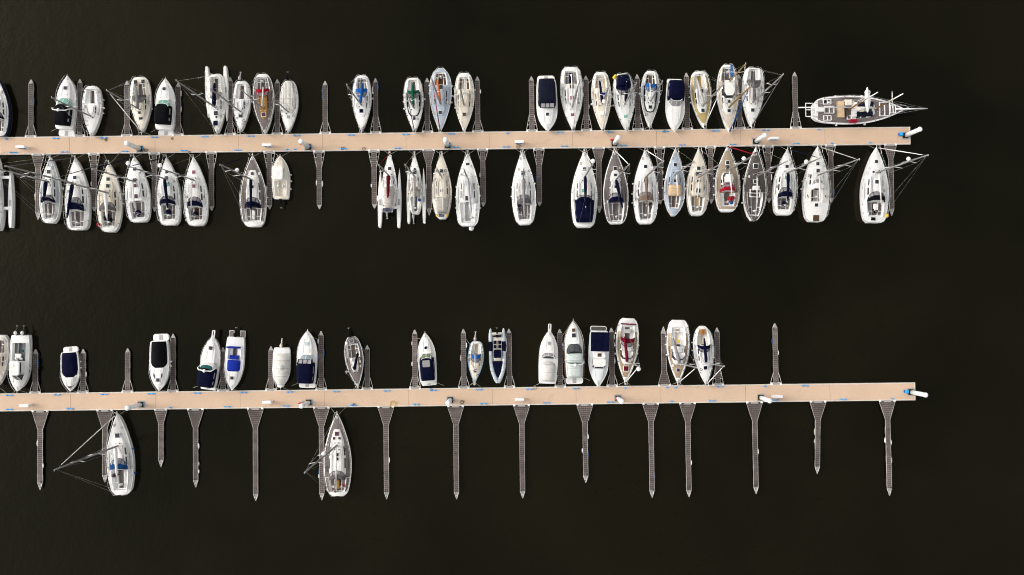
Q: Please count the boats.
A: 67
